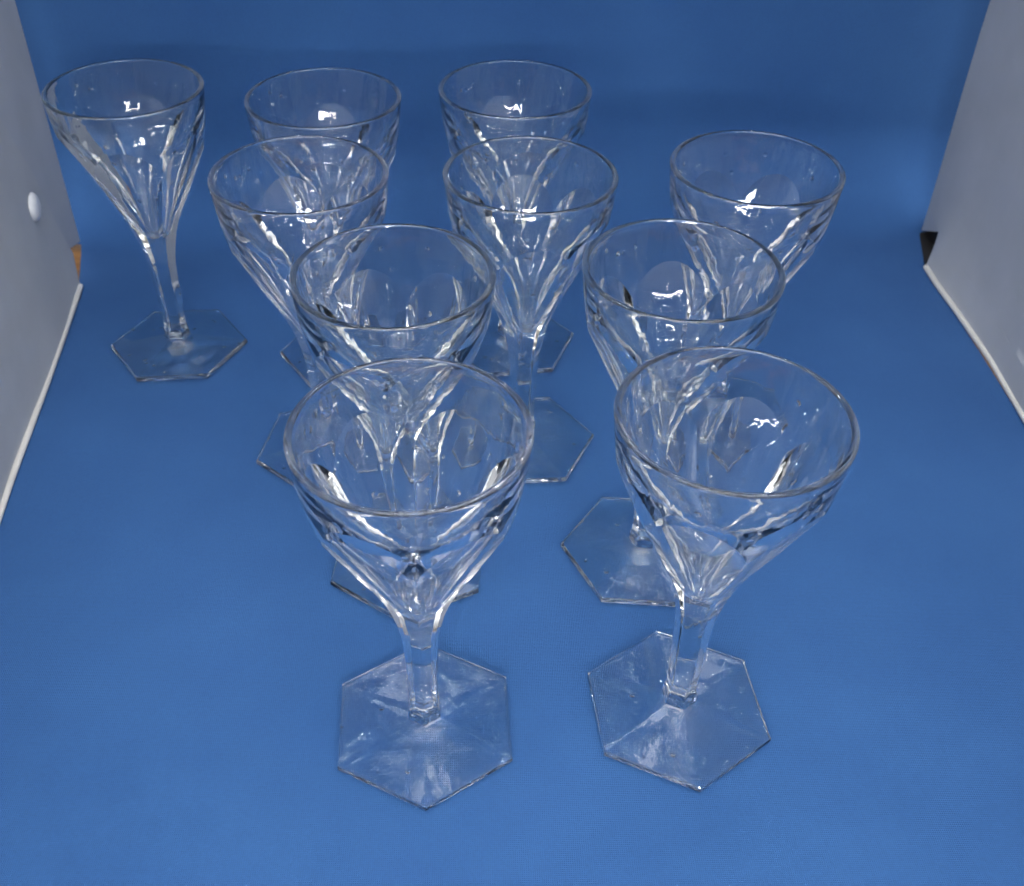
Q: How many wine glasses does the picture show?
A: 10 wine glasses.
